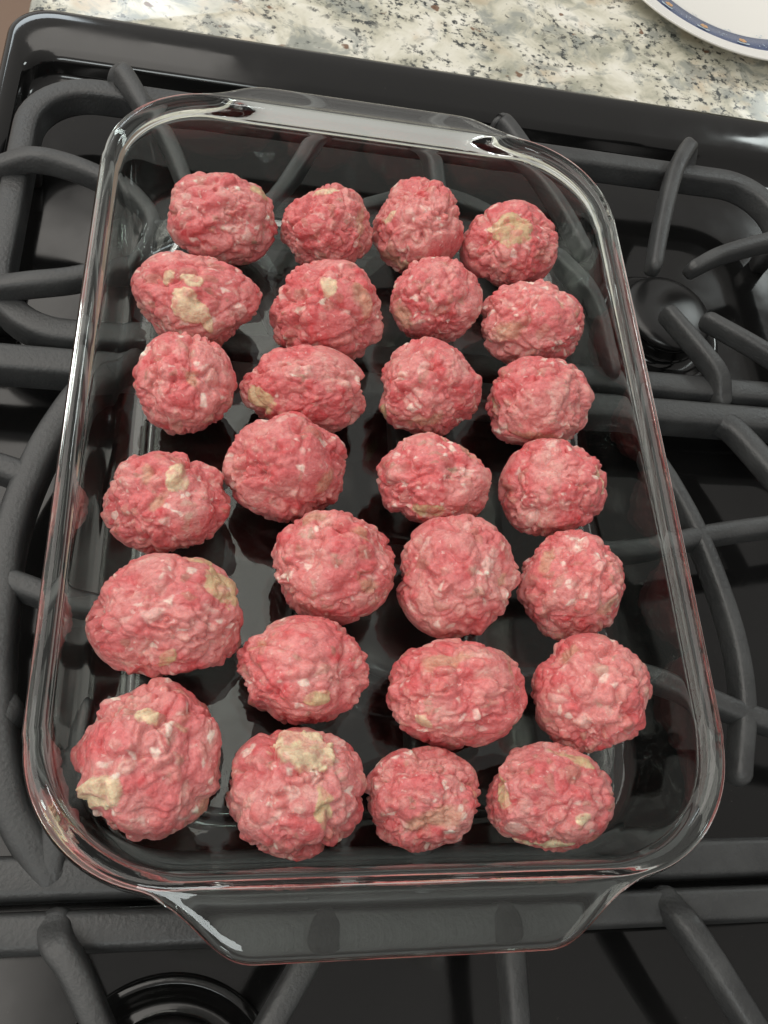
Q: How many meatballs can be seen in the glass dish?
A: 27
